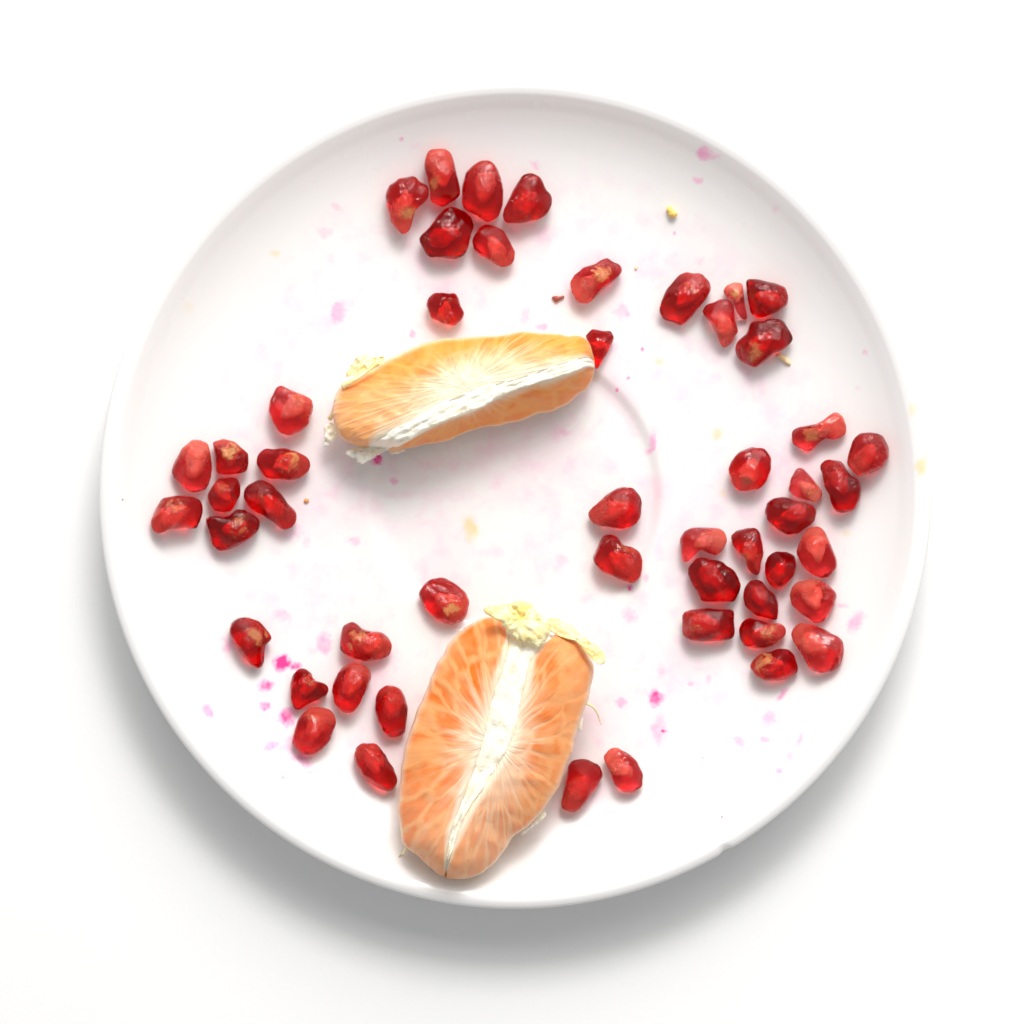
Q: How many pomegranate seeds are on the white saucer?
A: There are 51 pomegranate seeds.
